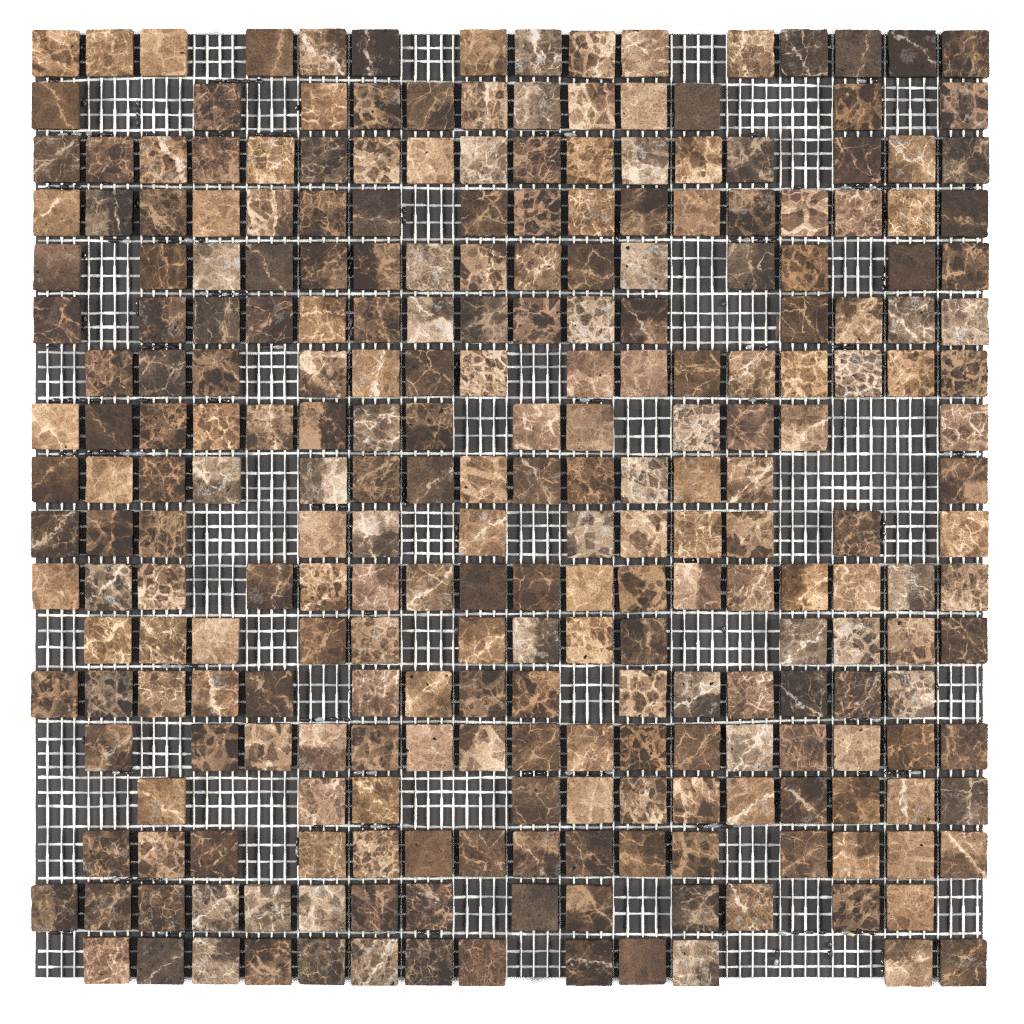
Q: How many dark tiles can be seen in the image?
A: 124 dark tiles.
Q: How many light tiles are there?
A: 137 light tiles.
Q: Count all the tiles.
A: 261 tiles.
